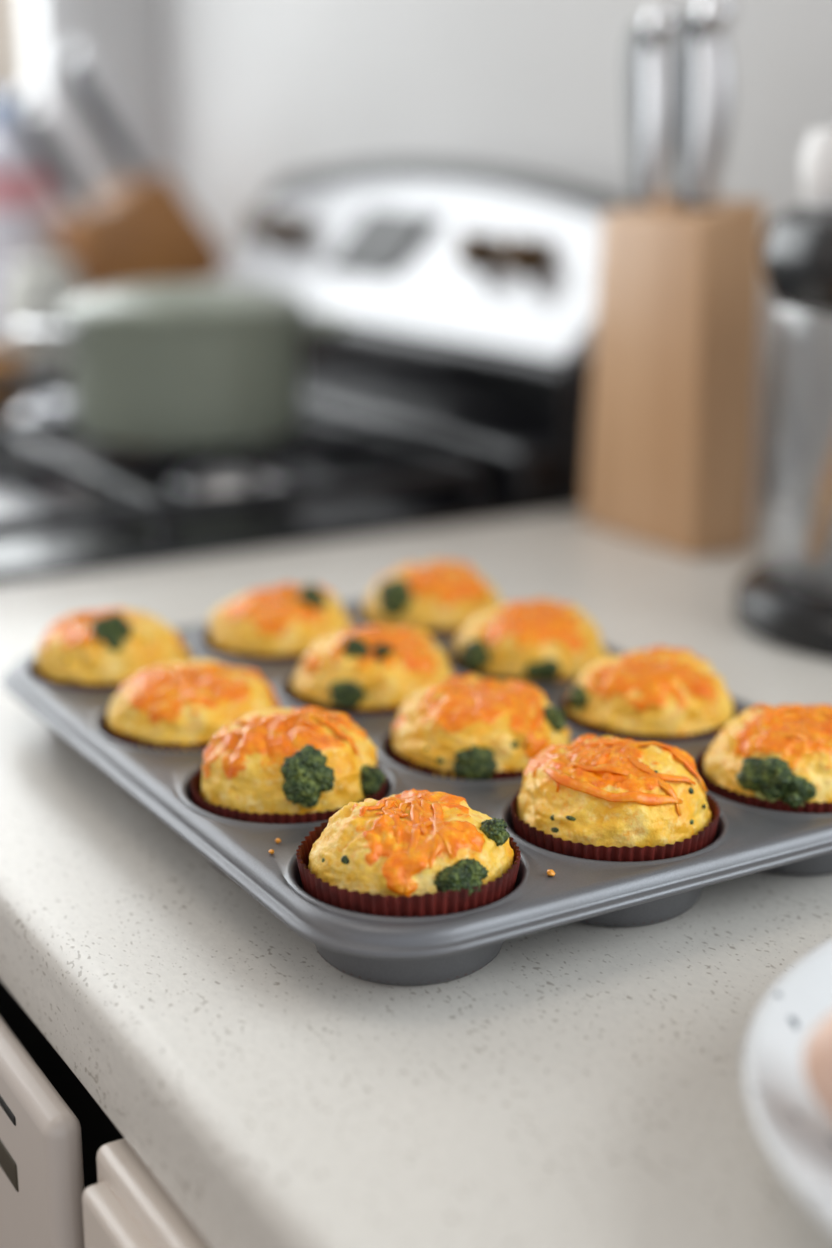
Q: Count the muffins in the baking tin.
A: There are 12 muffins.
